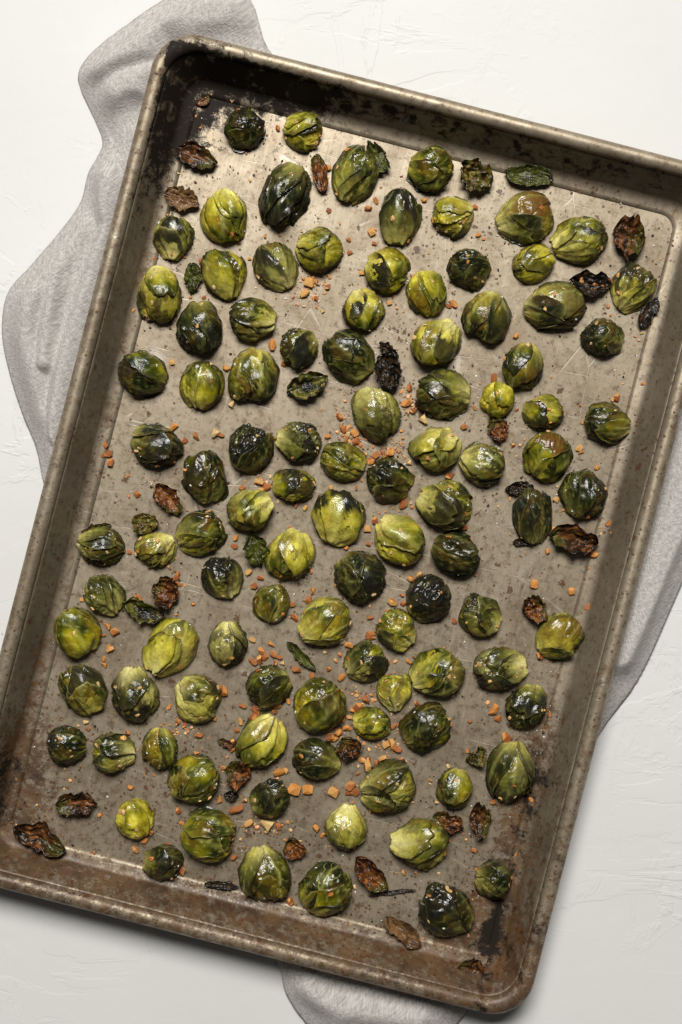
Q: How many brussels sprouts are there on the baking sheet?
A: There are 102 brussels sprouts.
